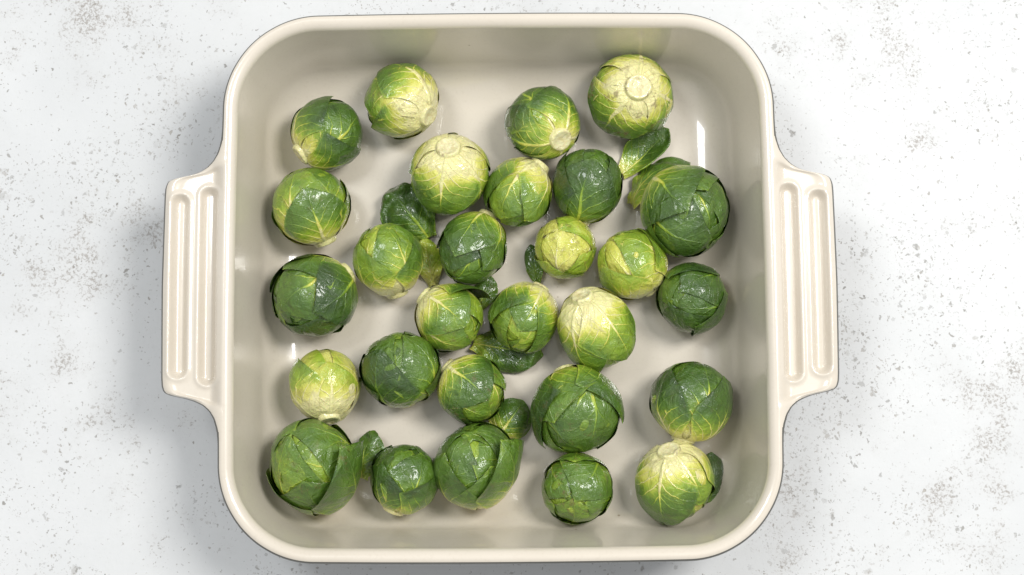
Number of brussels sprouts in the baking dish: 28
